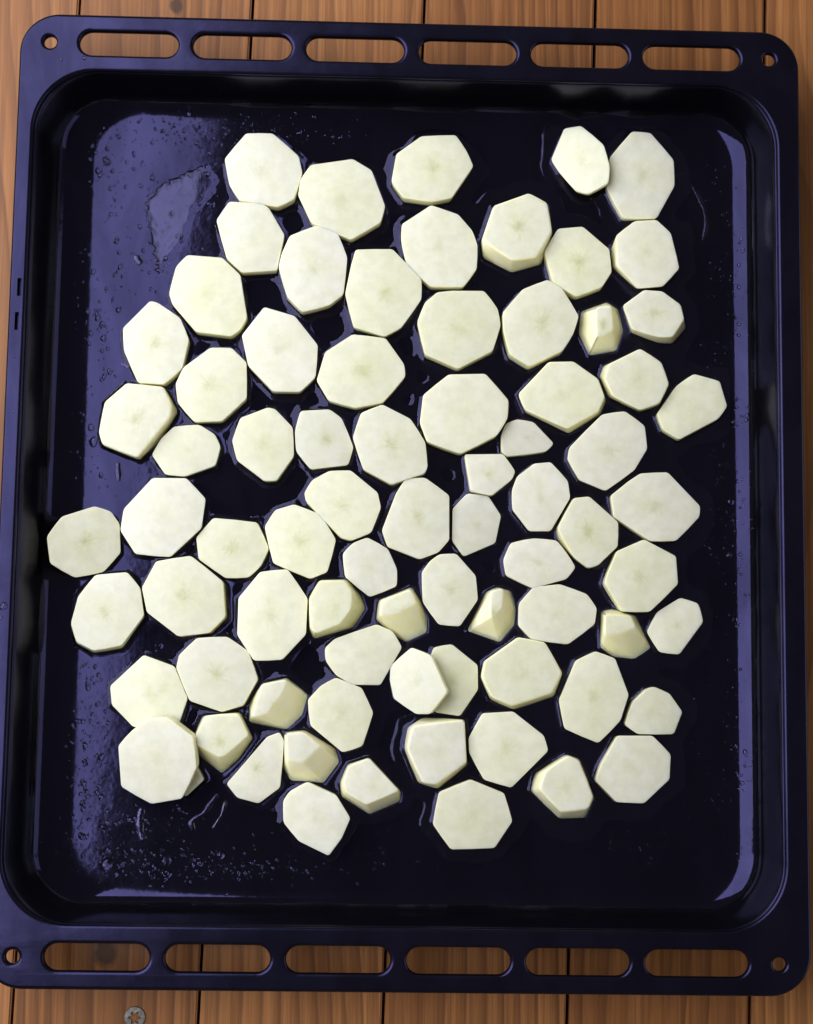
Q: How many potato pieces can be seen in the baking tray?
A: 78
